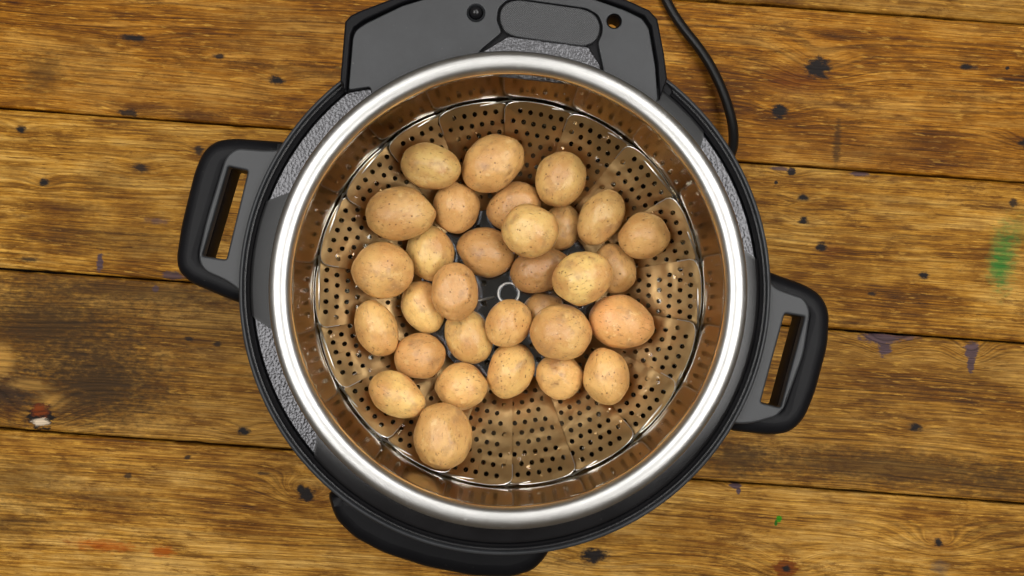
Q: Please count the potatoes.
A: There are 31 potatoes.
